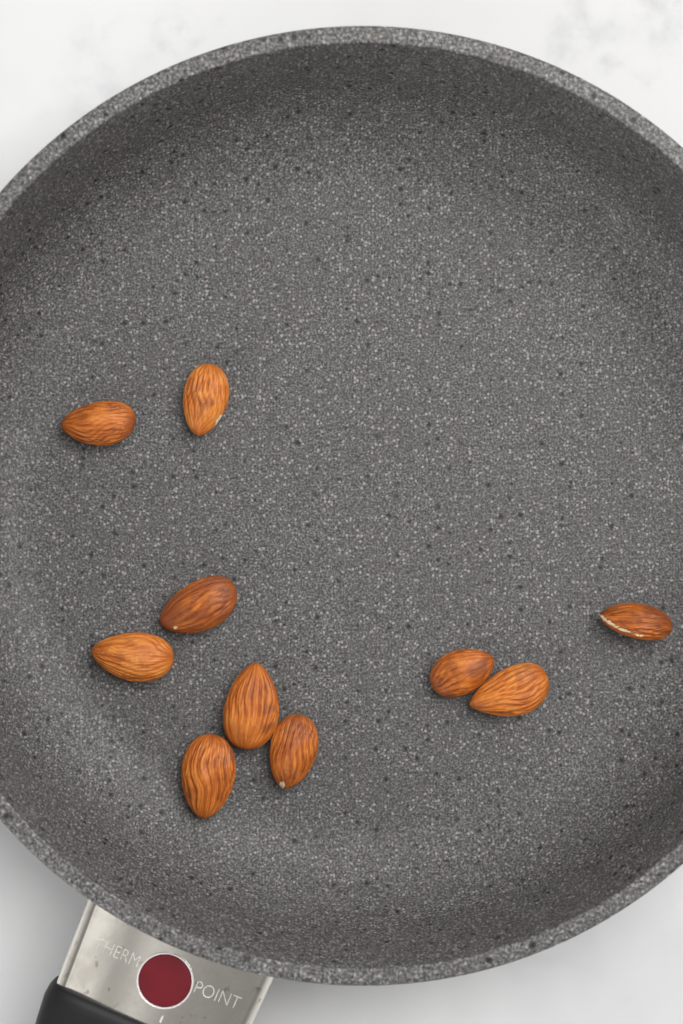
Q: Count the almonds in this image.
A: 10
